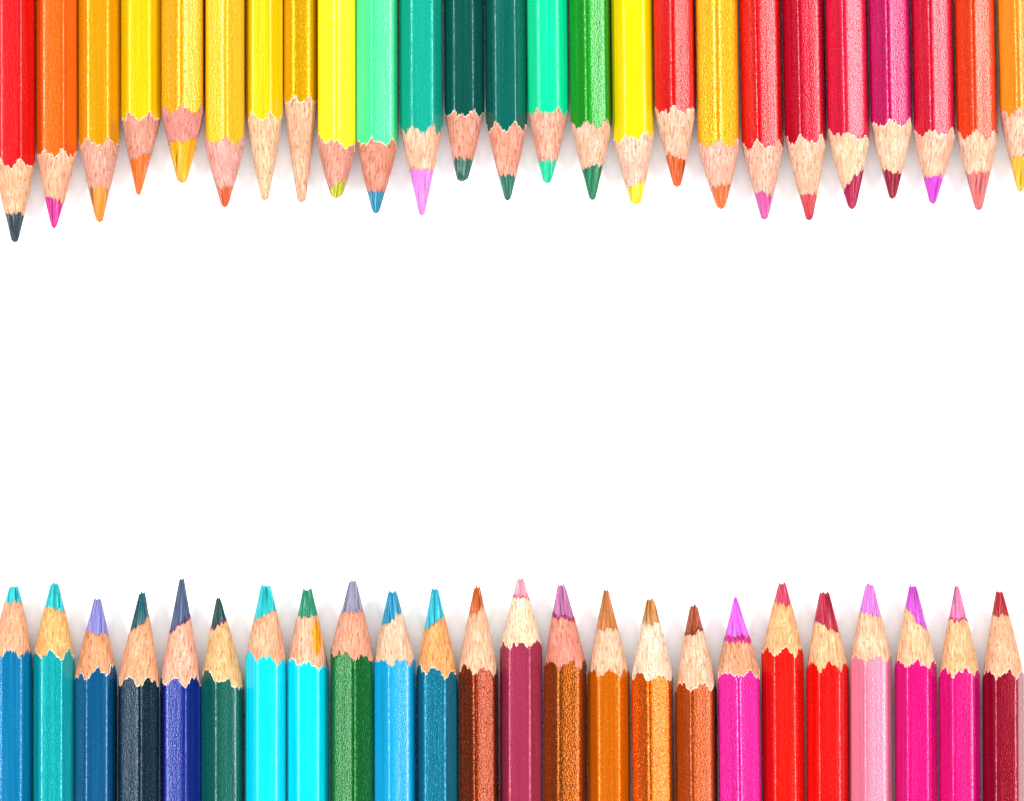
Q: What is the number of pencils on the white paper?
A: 49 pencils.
